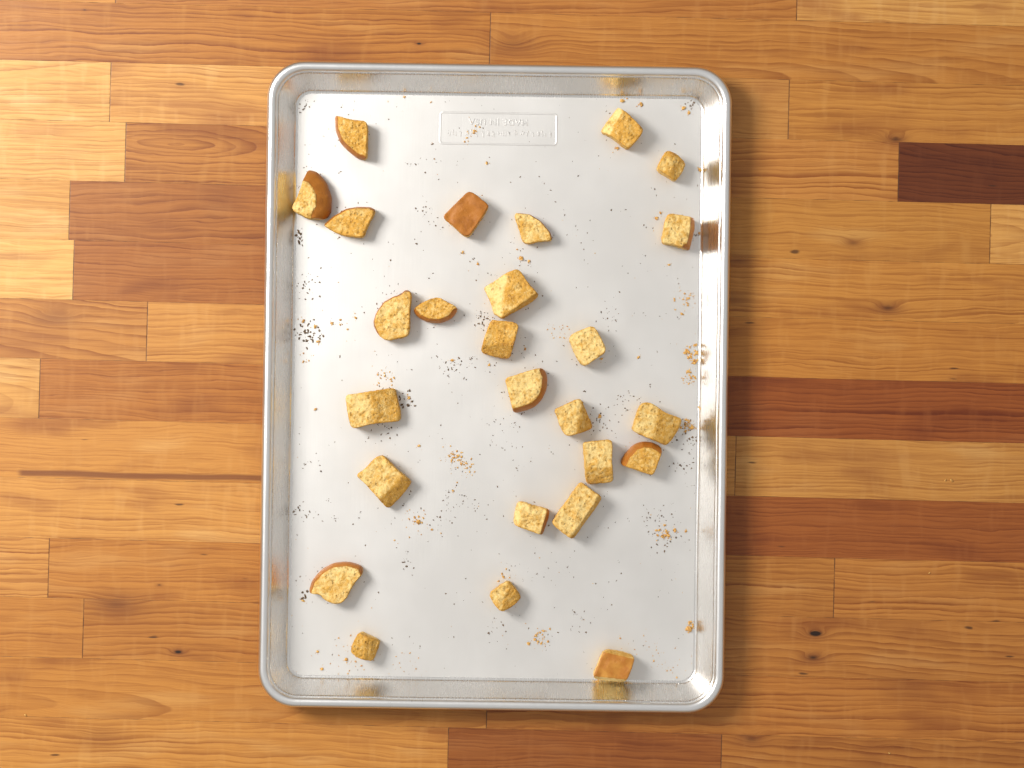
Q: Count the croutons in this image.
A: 26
